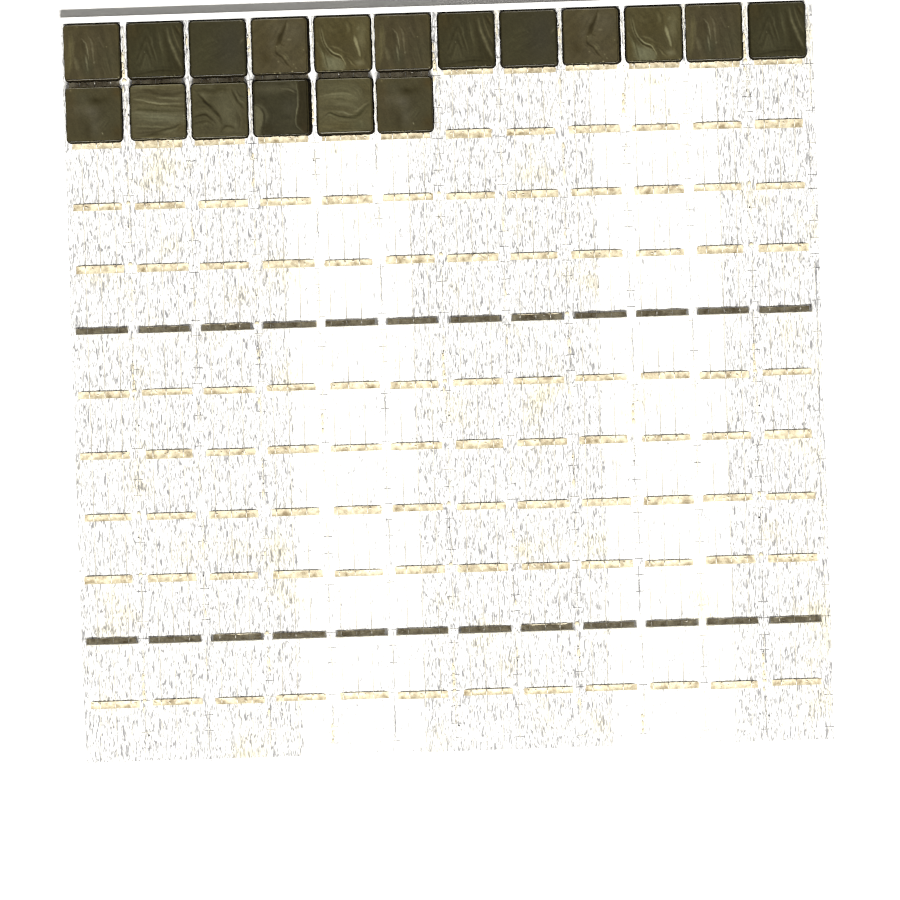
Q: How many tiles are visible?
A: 18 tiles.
